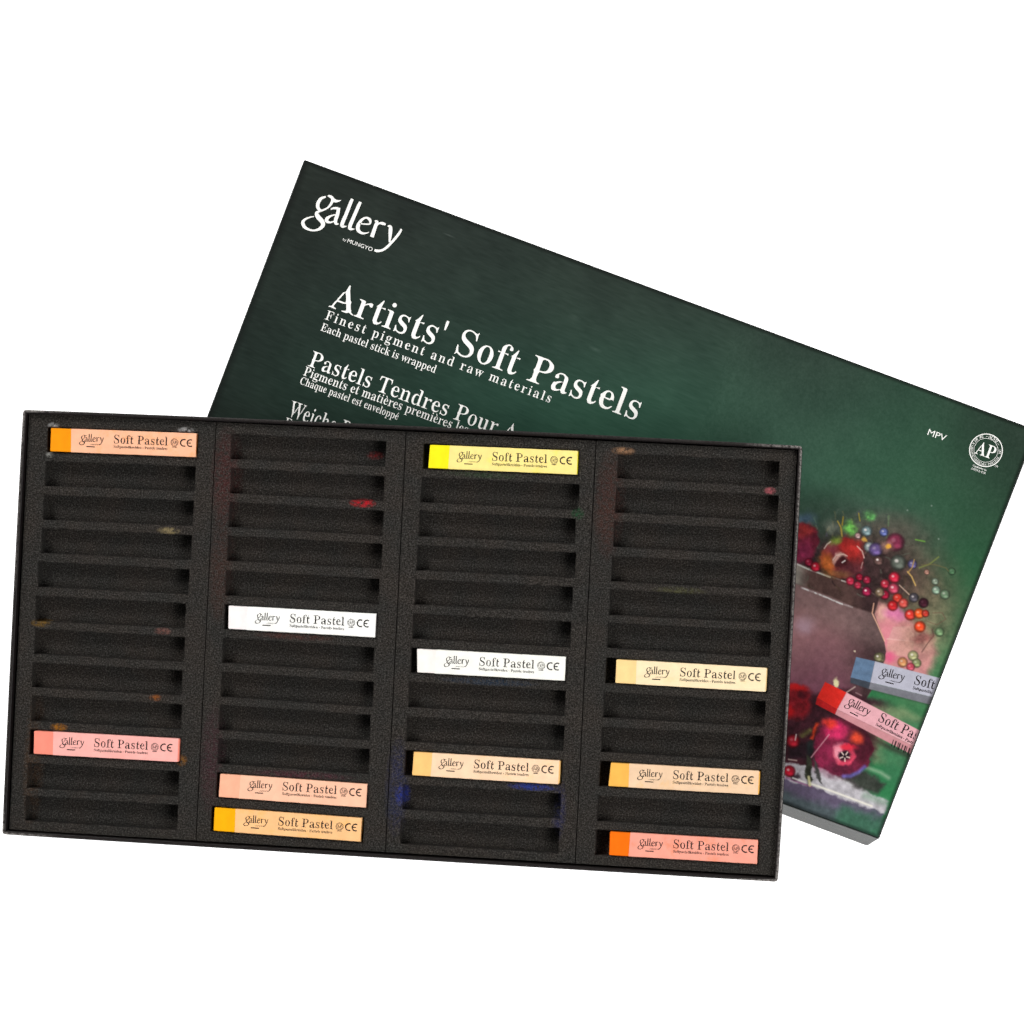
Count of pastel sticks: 11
